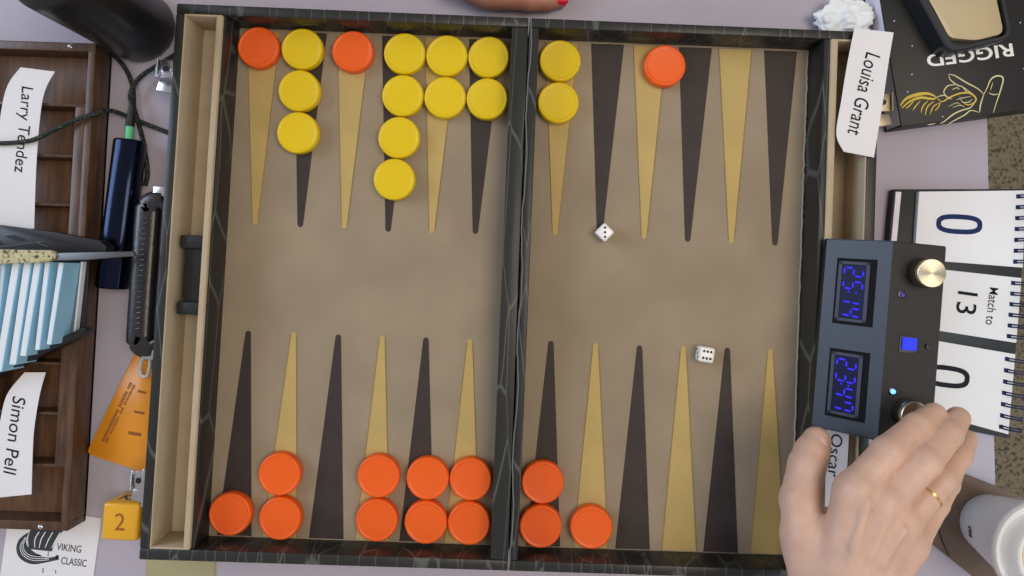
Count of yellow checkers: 13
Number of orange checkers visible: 15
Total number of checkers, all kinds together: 28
